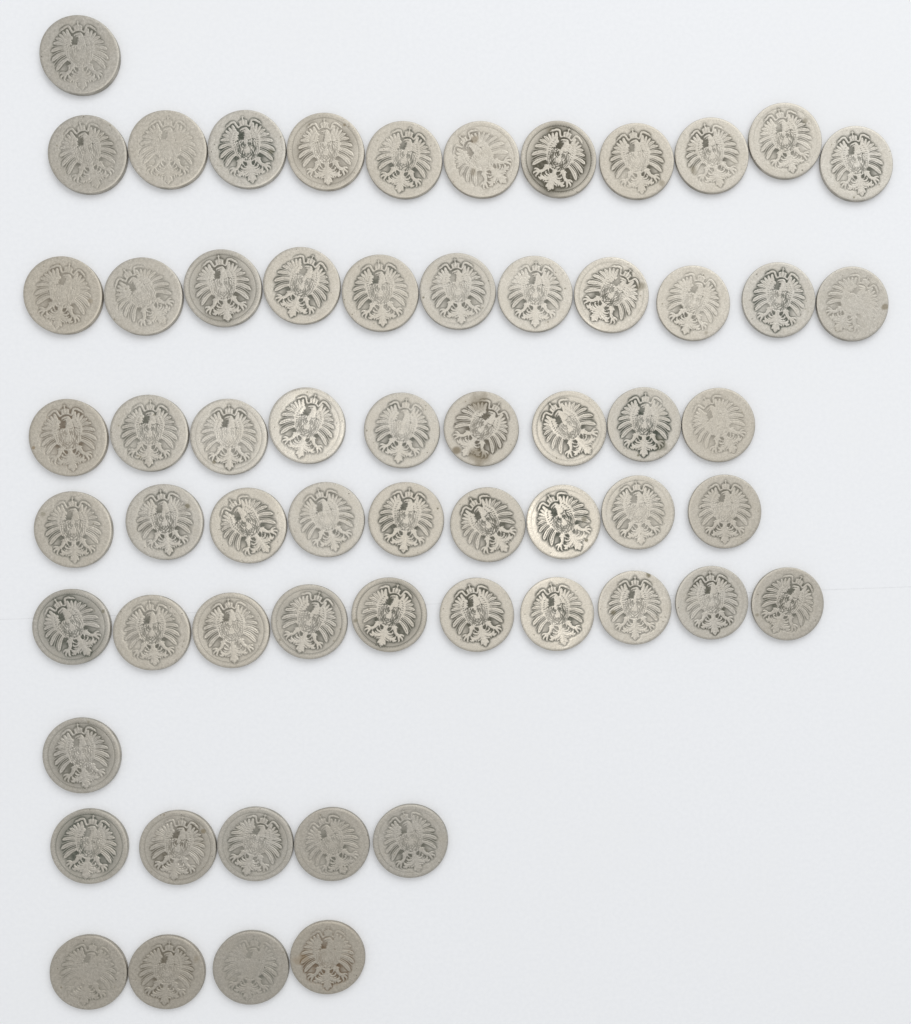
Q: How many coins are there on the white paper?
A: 61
